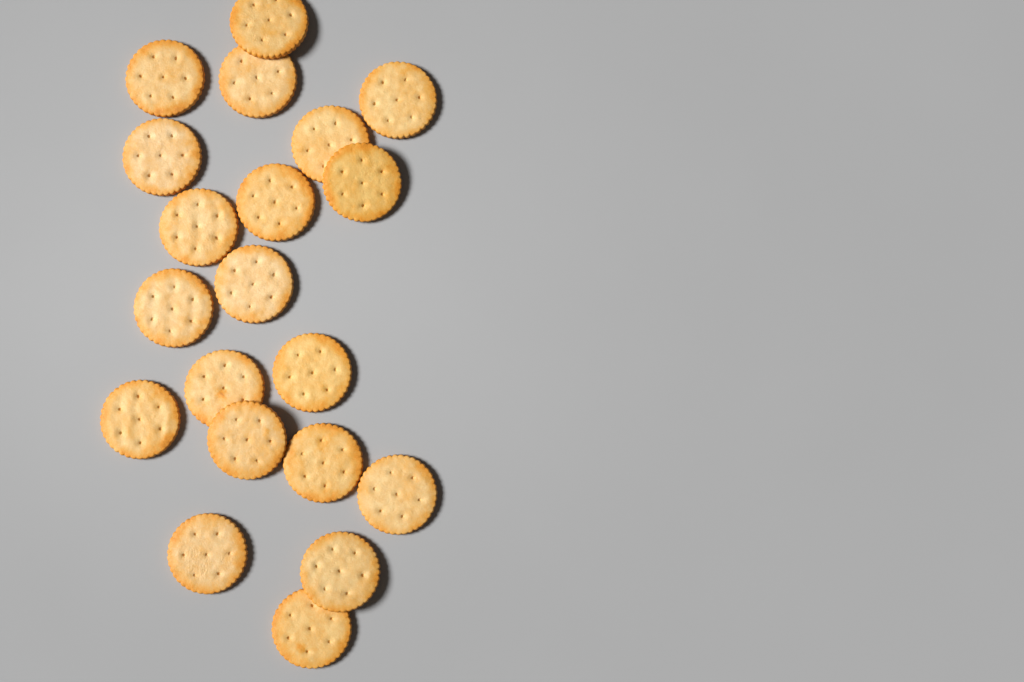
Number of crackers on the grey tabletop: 20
